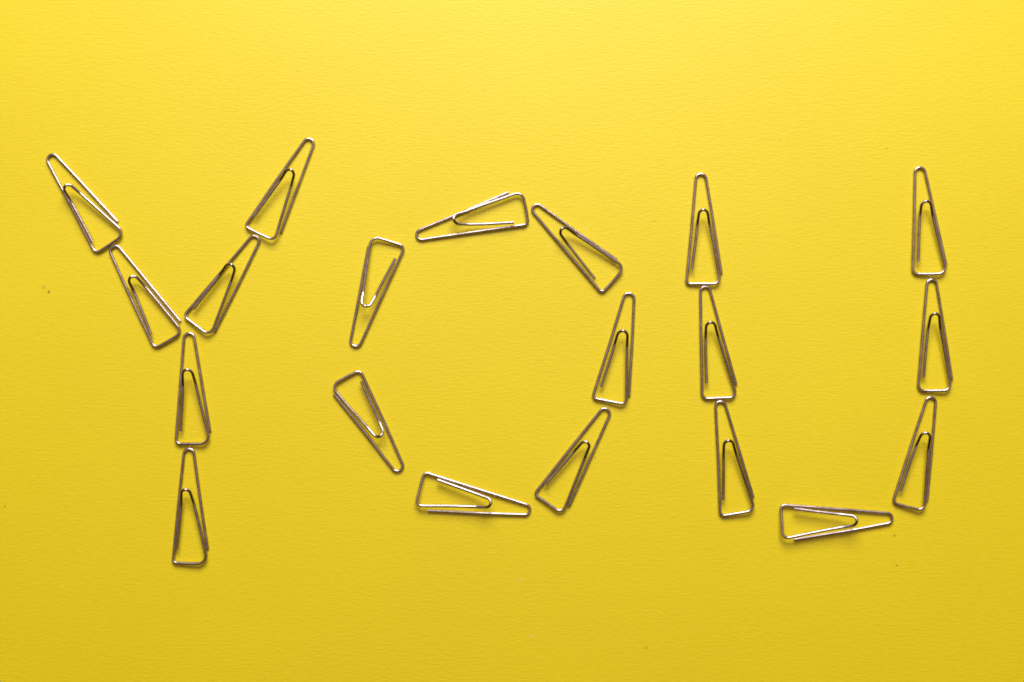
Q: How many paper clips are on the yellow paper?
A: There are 20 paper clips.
